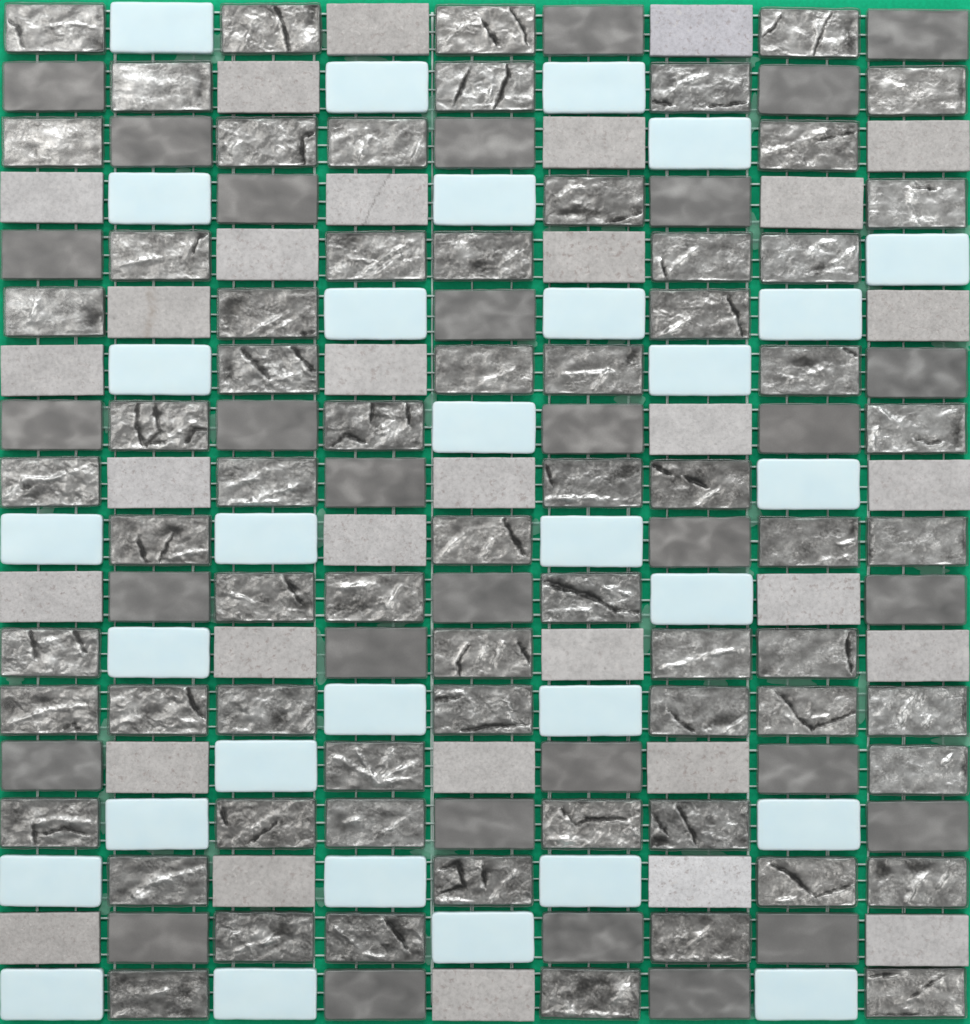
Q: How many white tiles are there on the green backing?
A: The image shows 31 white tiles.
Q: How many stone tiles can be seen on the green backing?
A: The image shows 32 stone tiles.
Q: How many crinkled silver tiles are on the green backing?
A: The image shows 68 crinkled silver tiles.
